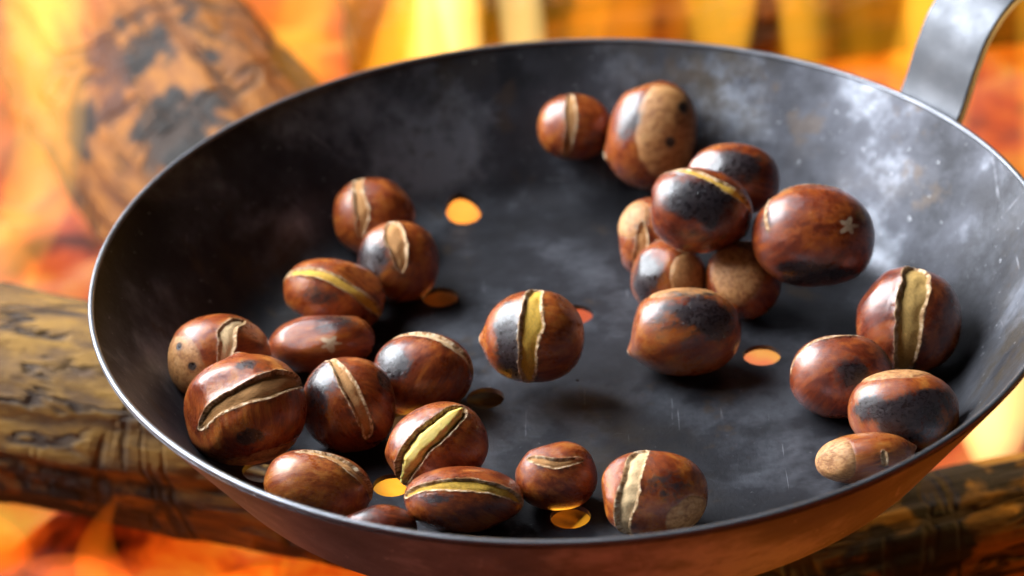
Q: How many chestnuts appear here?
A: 28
